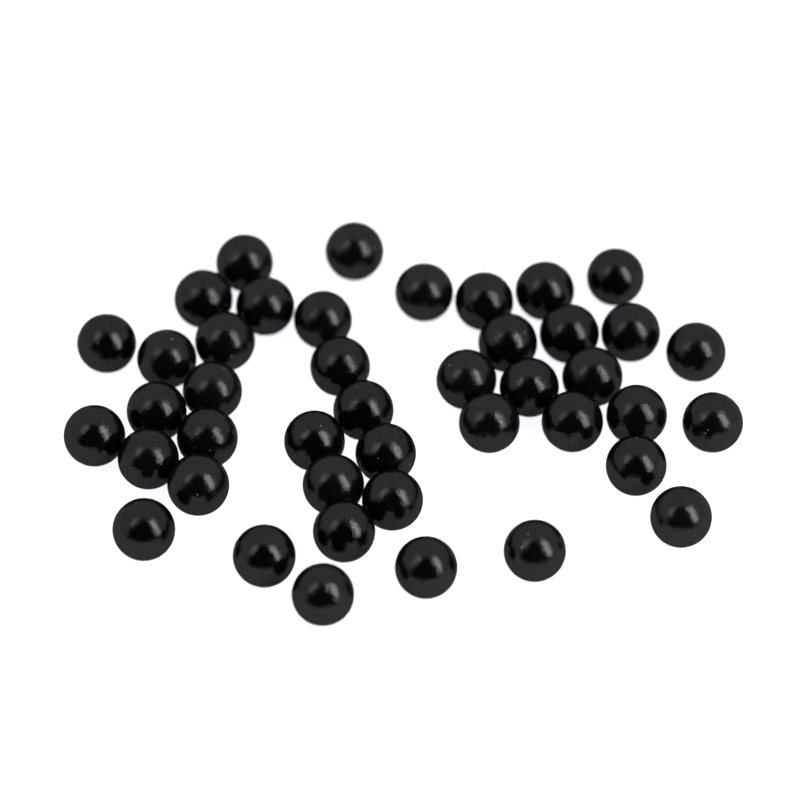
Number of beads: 43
